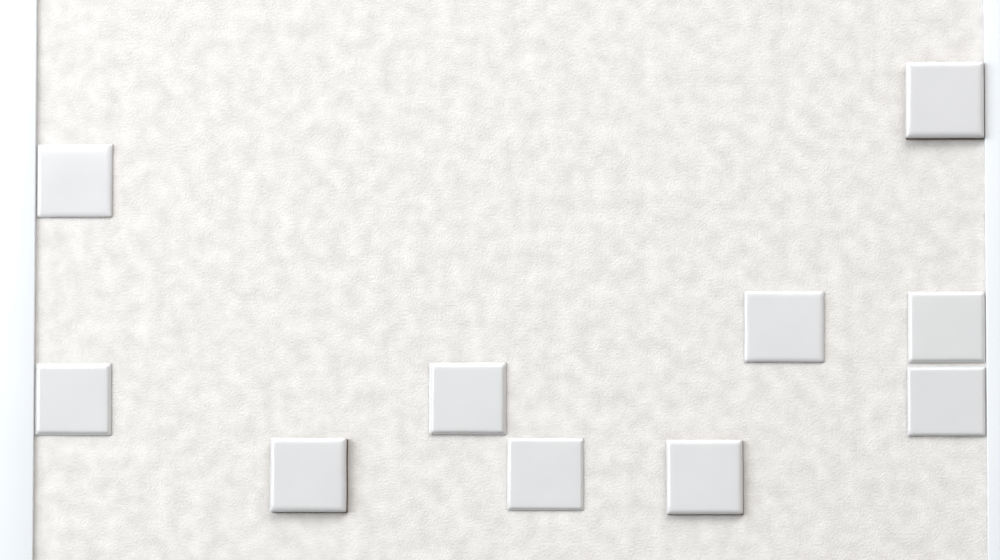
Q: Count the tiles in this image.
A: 10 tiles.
